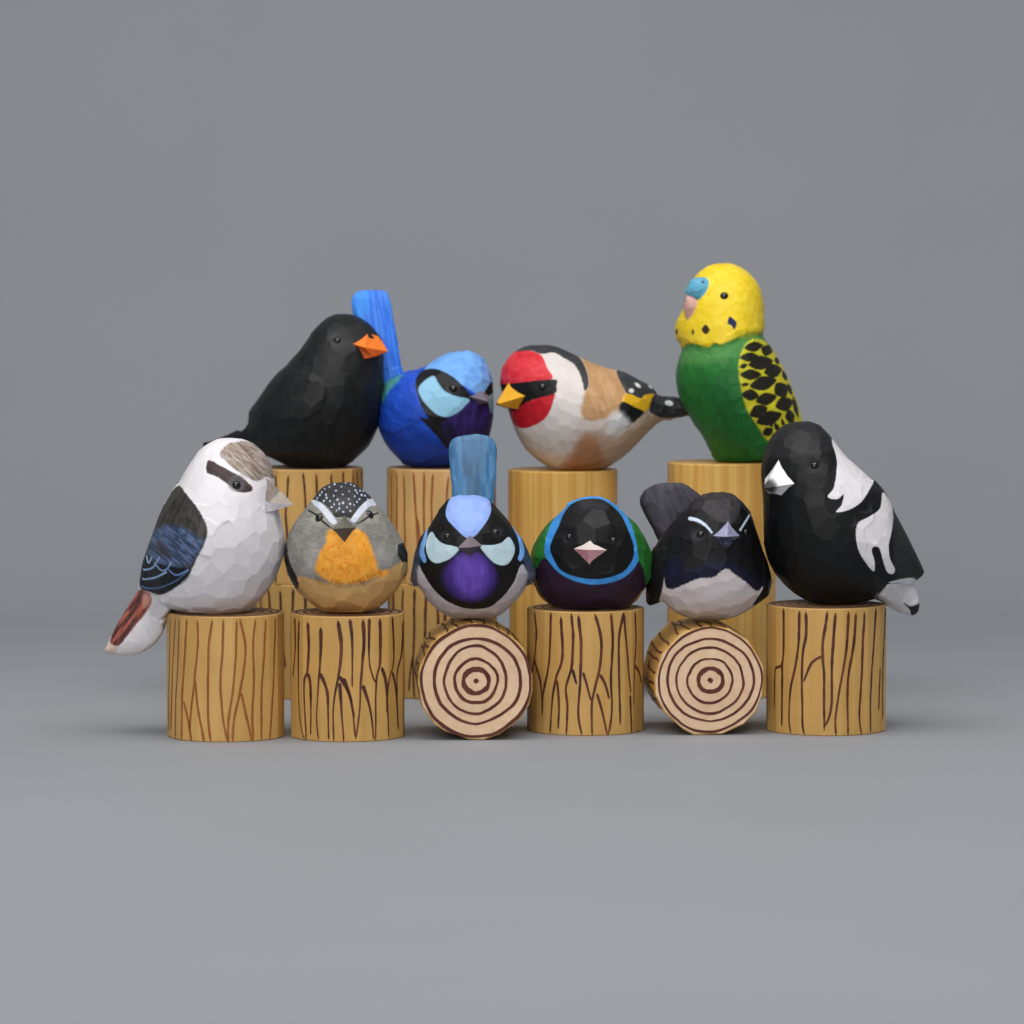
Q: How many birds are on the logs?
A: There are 10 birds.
